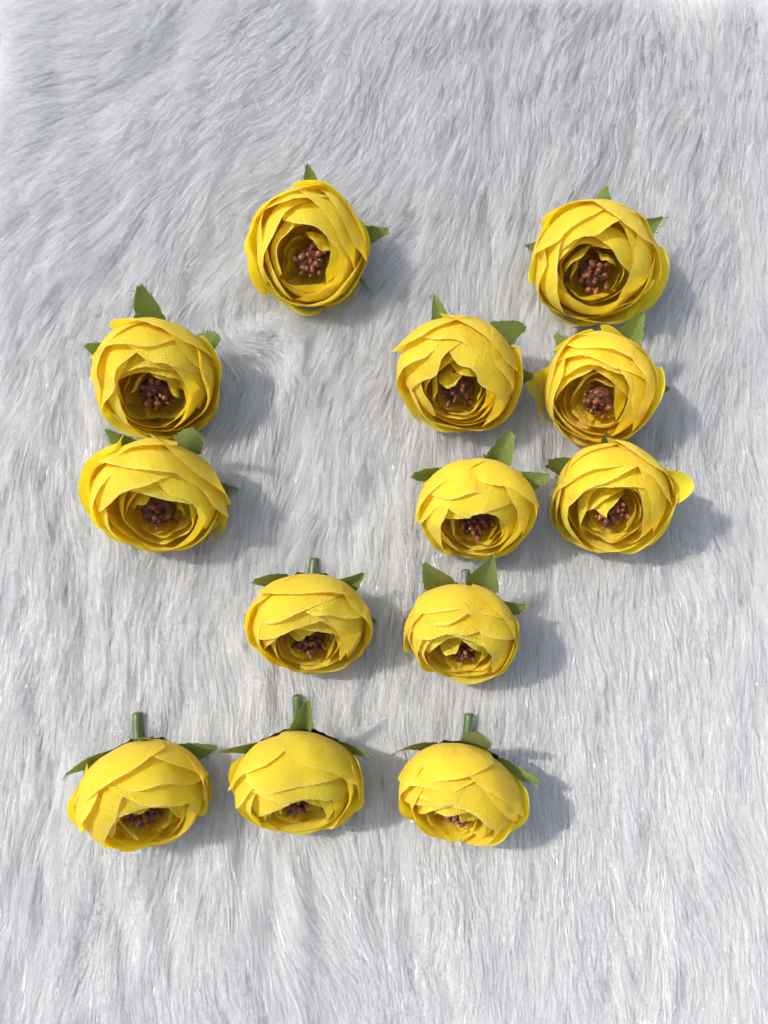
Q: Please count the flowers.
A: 13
